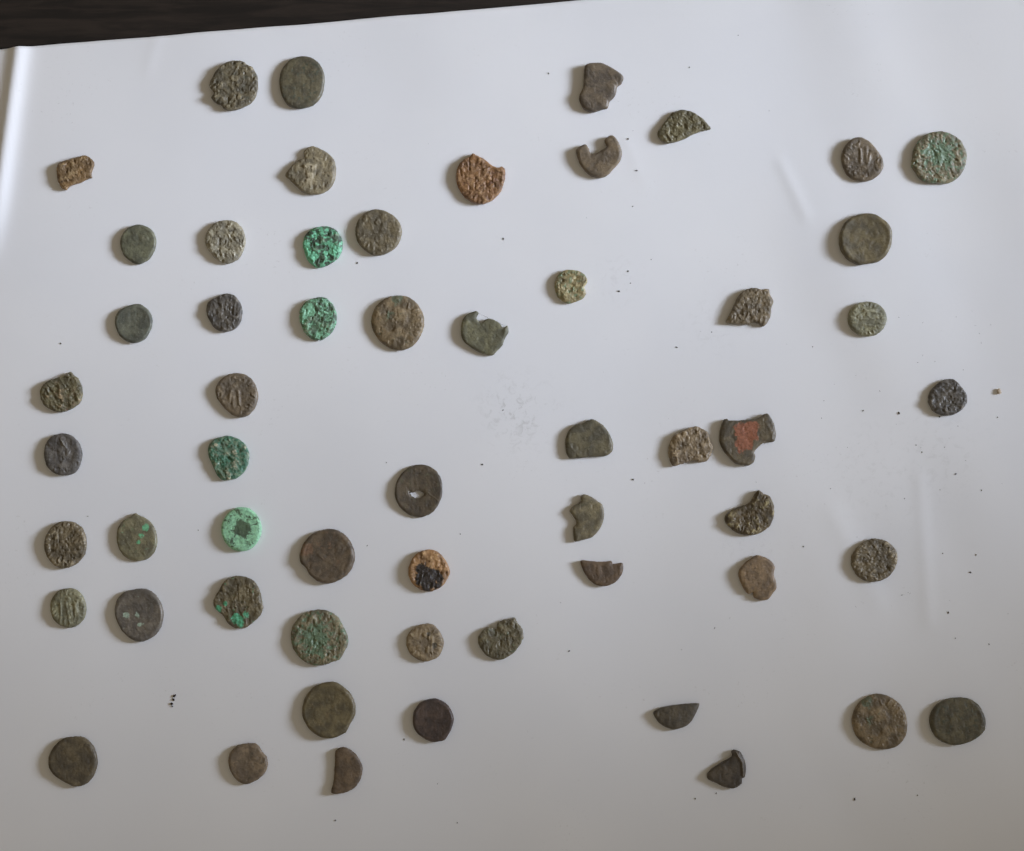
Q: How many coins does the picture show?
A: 57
